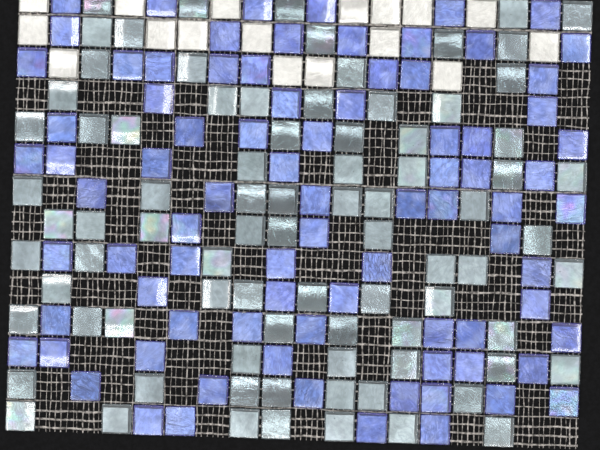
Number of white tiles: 17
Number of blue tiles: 84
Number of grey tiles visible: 84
